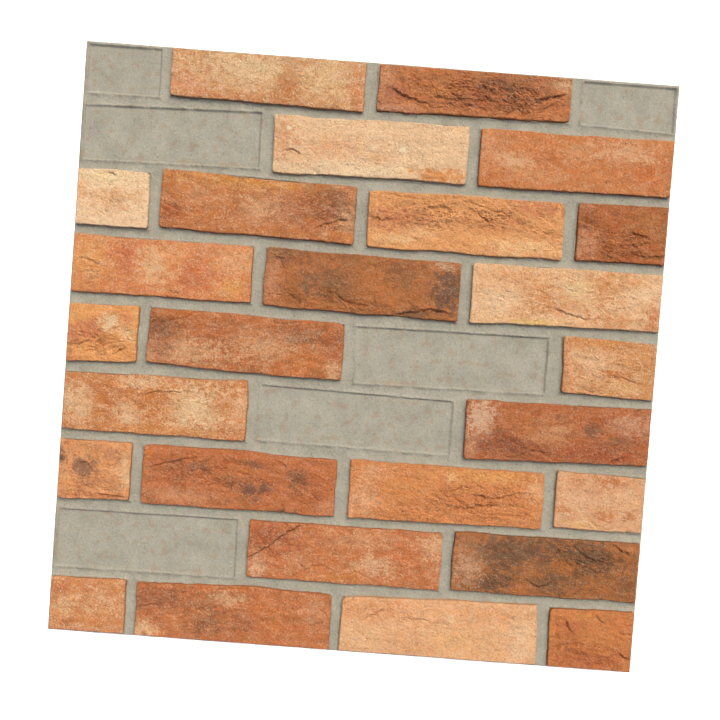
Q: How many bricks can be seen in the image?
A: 26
